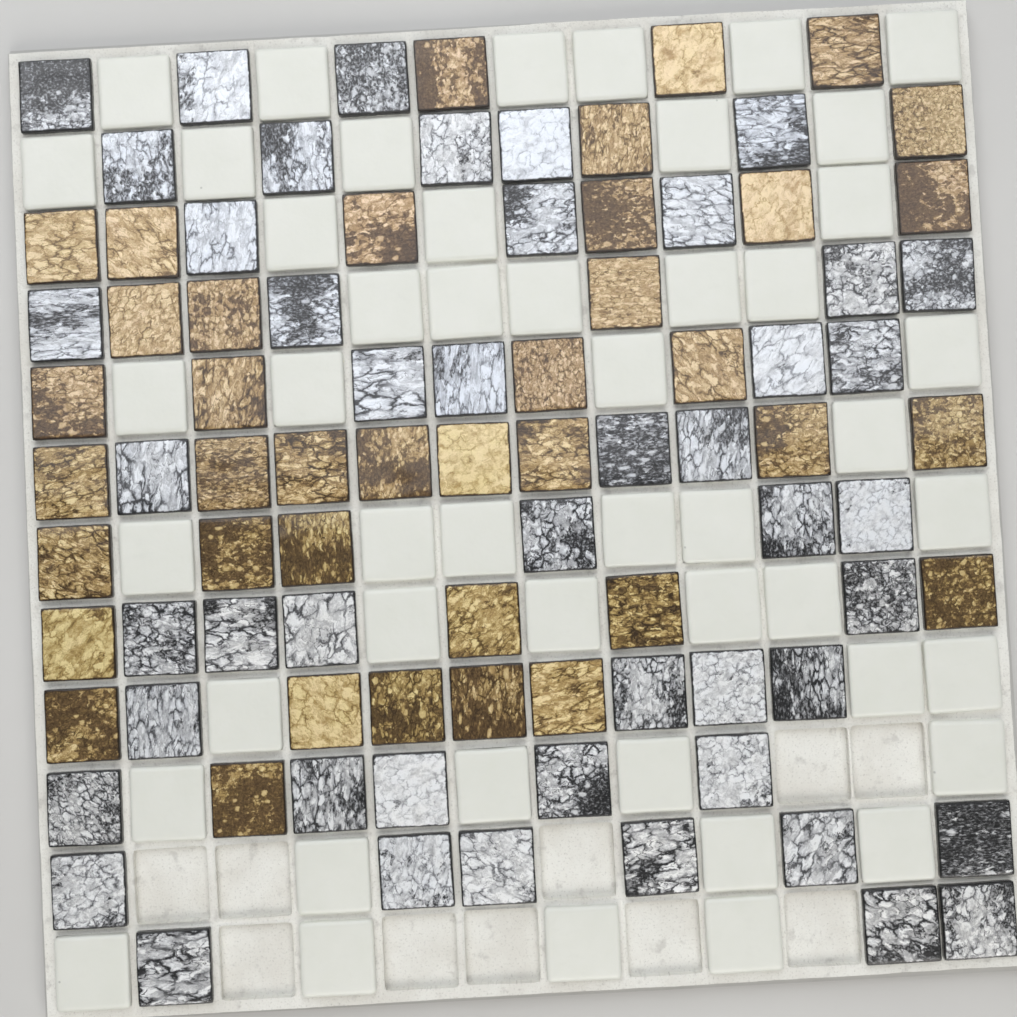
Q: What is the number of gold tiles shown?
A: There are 39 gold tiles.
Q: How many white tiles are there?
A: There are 48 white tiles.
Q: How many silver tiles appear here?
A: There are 47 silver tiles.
